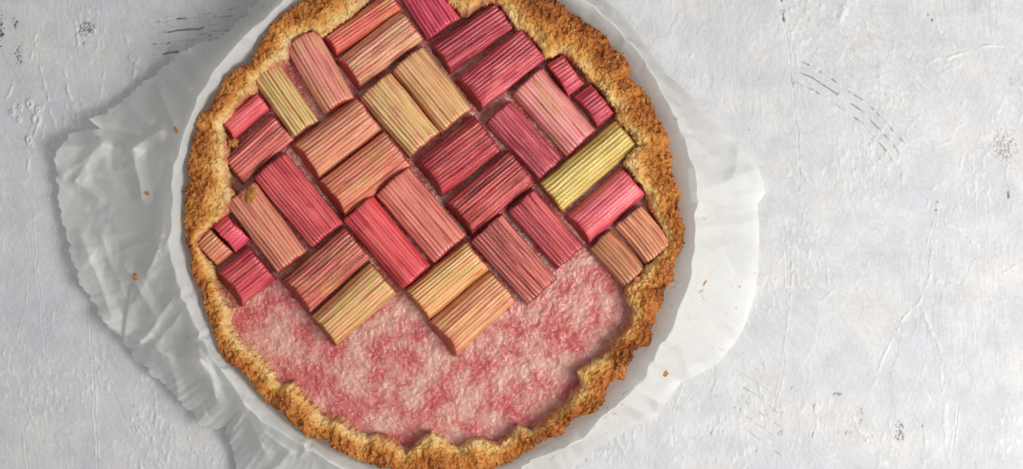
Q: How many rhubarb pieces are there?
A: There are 36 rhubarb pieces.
